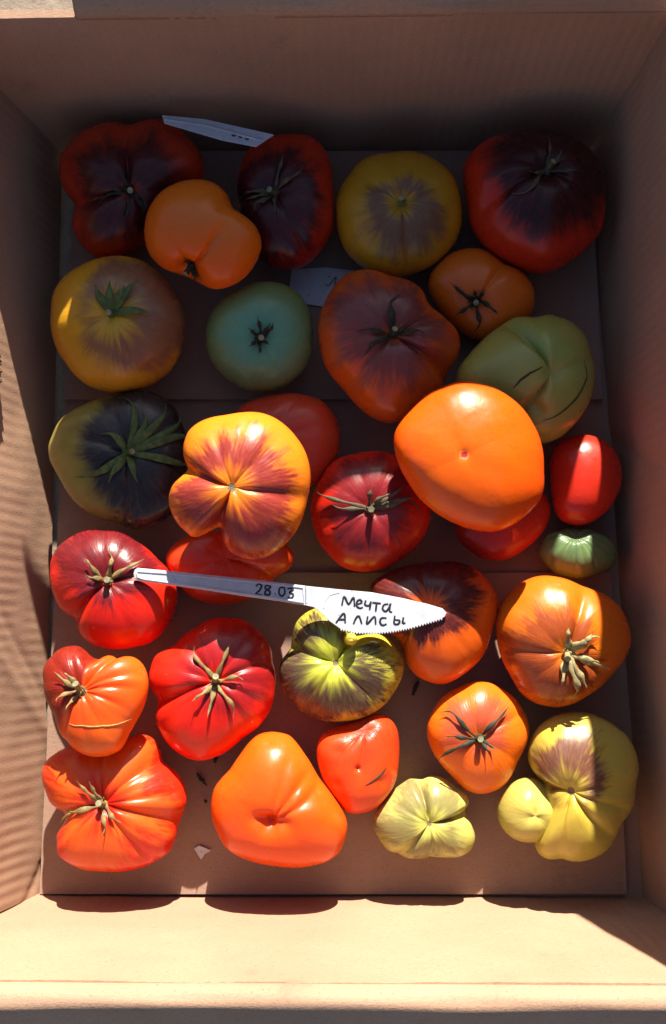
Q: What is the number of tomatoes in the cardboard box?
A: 31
